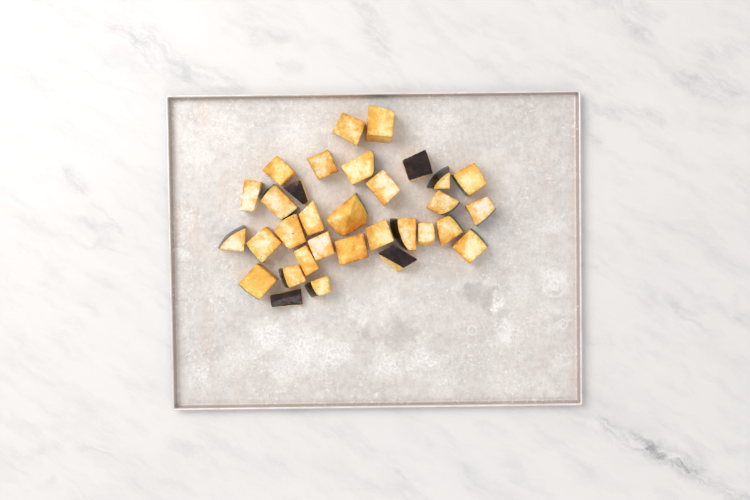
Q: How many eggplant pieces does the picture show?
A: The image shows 32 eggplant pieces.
